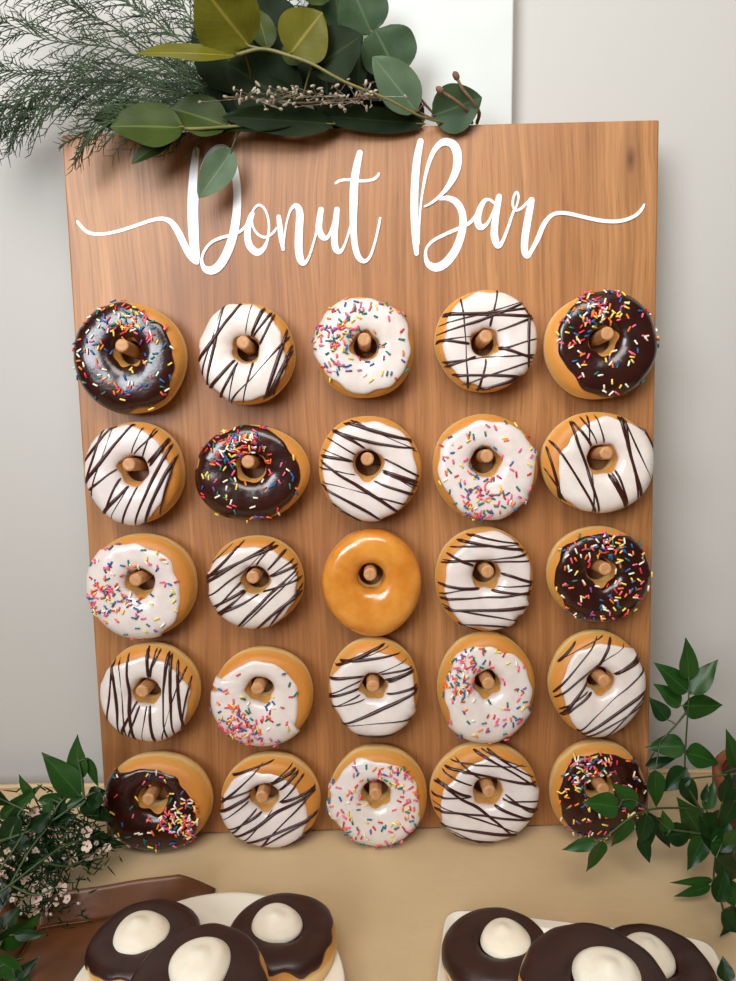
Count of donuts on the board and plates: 31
